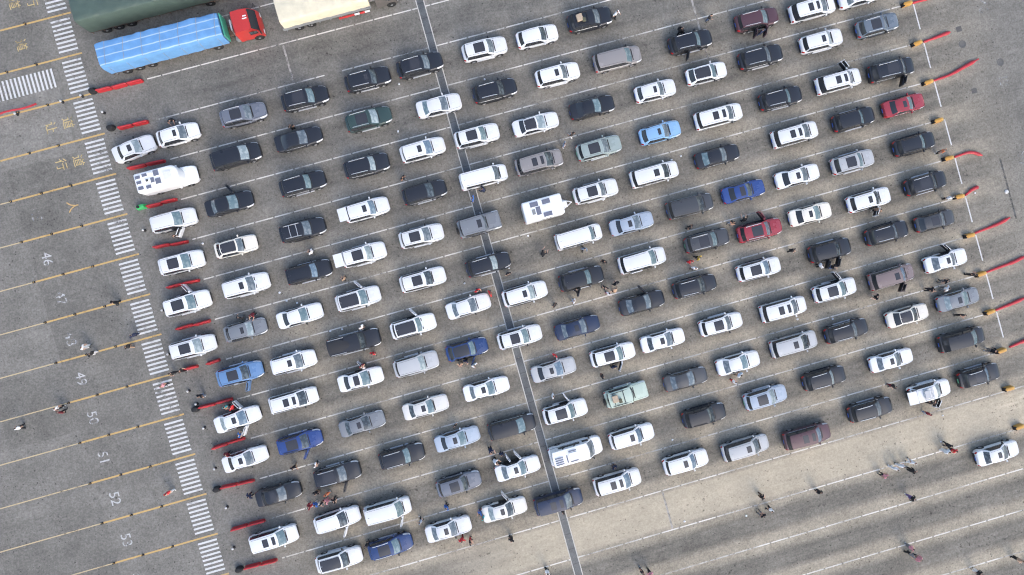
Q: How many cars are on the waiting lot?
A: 147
